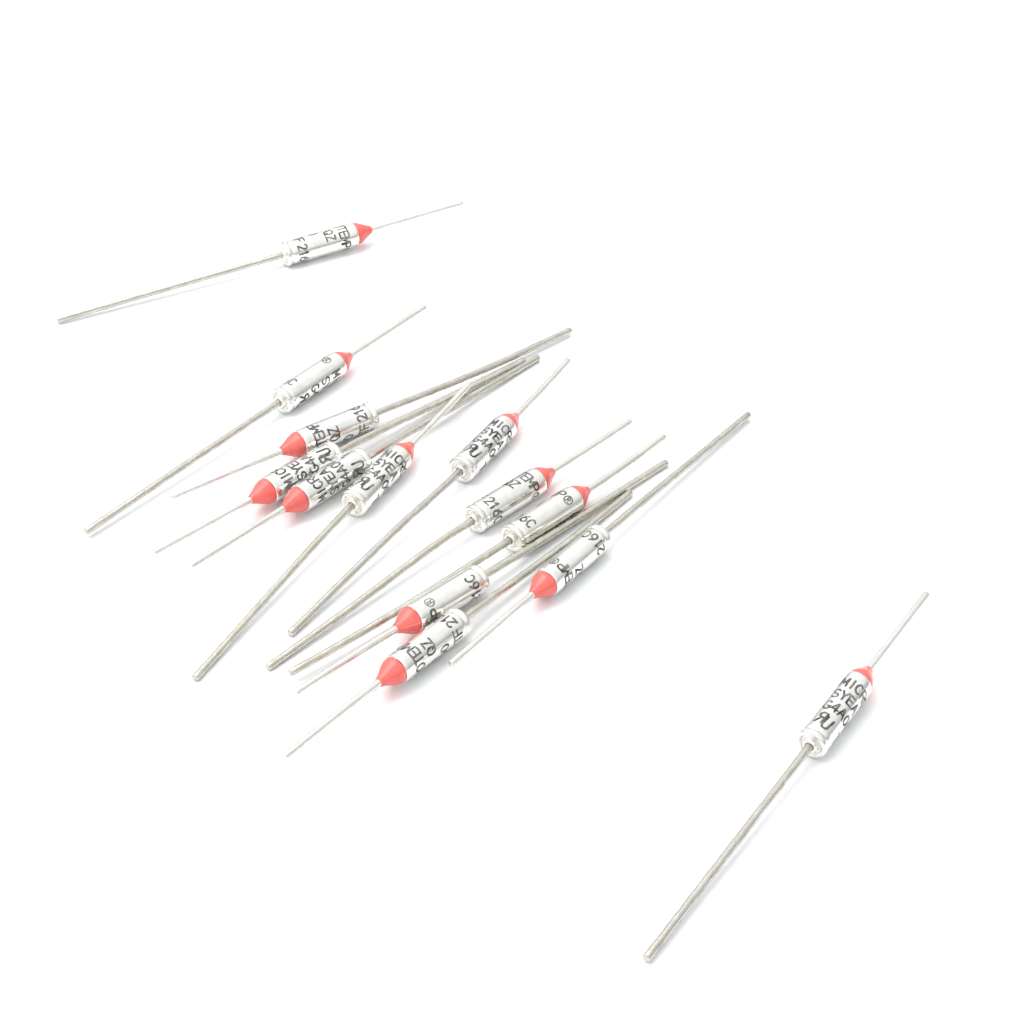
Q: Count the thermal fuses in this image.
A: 13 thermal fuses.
